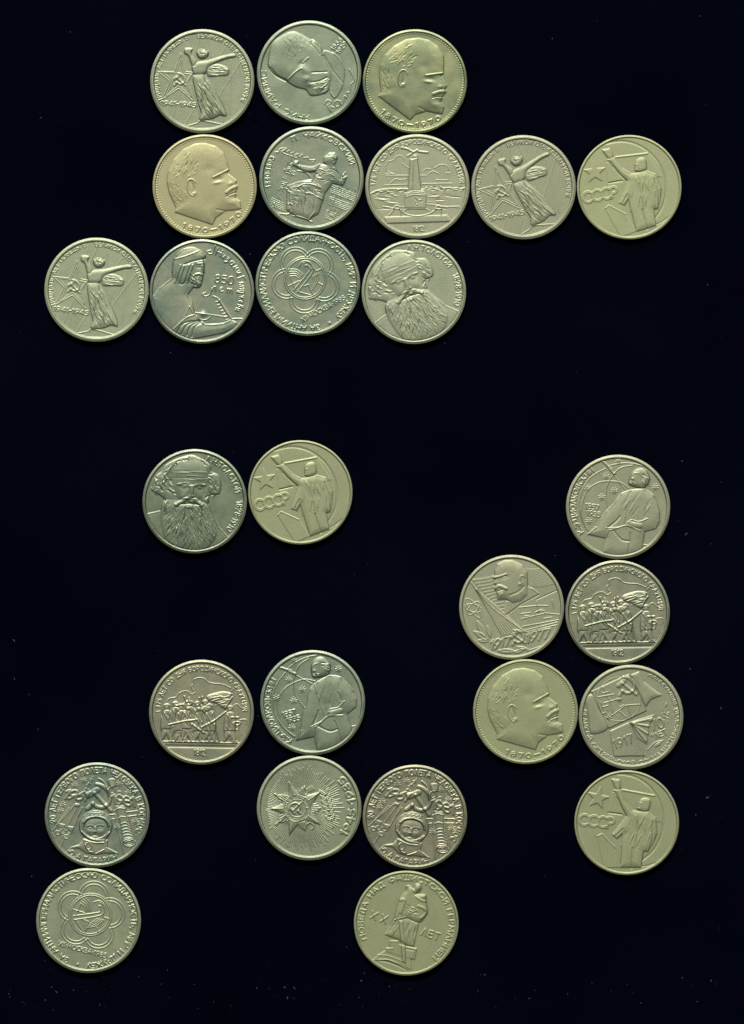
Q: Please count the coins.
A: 27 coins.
